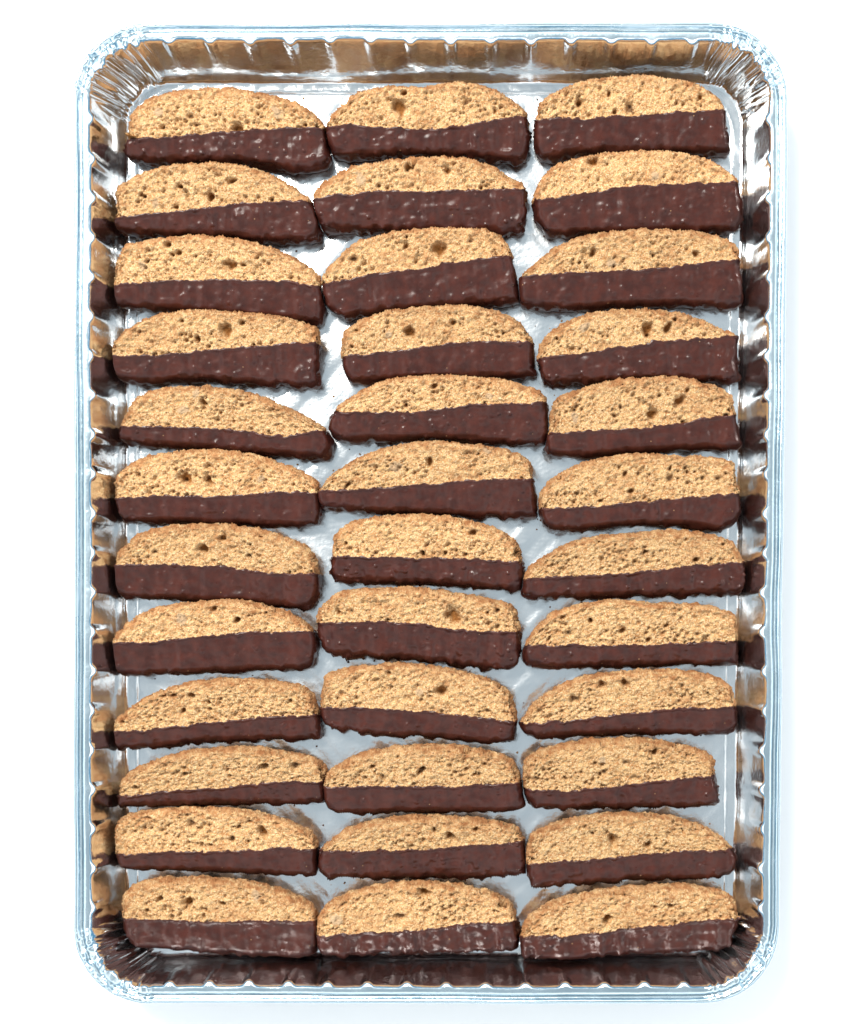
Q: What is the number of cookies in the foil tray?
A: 36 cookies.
